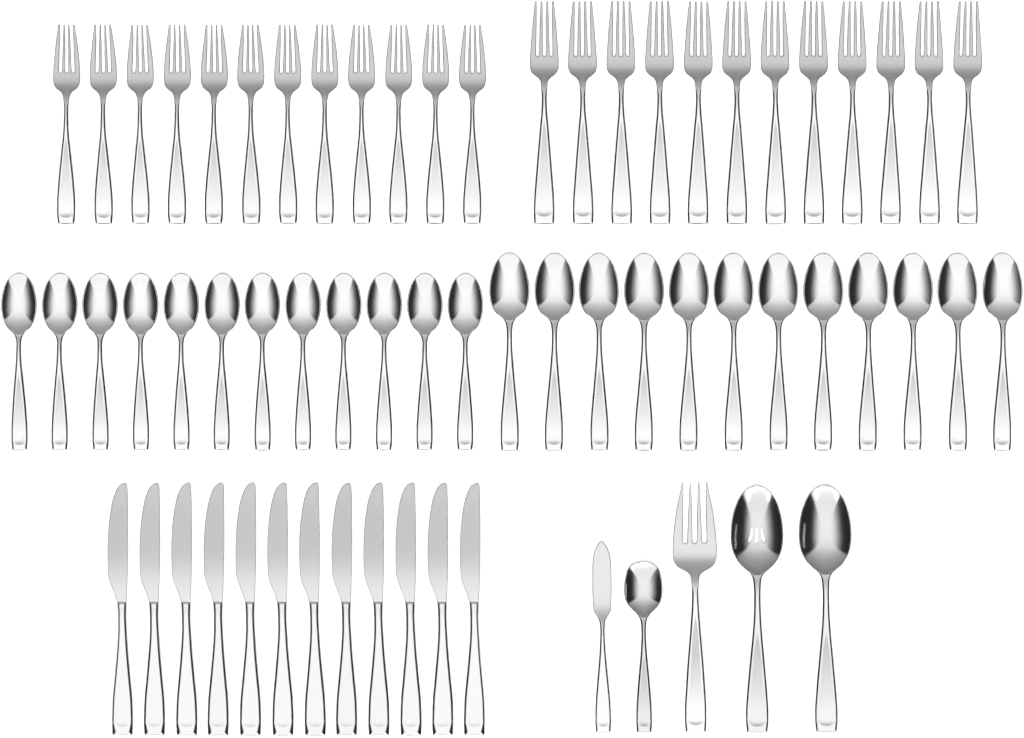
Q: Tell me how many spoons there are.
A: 27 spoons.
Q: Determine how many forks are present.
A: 25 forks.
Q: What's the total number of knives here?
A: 13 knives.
